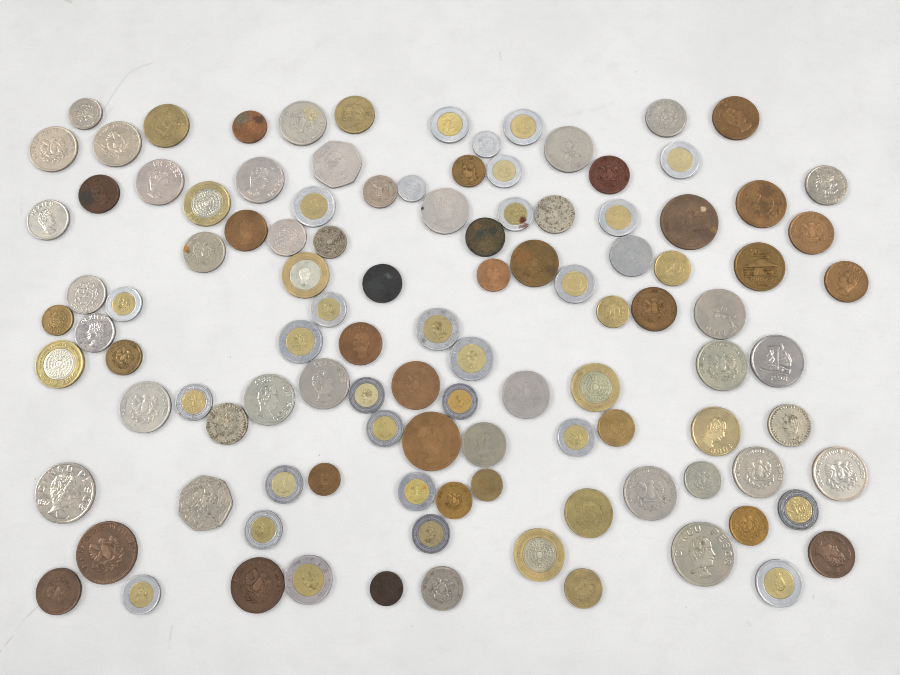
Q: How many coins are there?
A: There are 109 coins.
